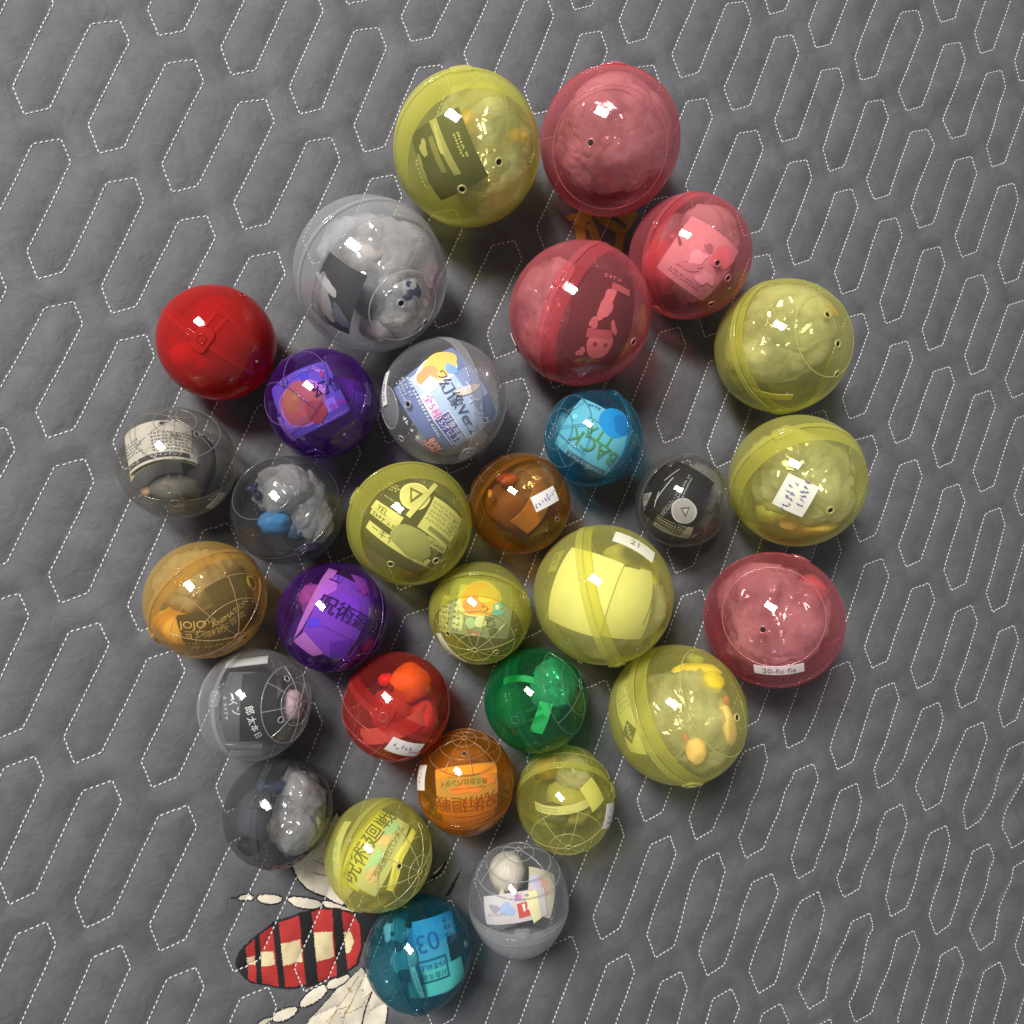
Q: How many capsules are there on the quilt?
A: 31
